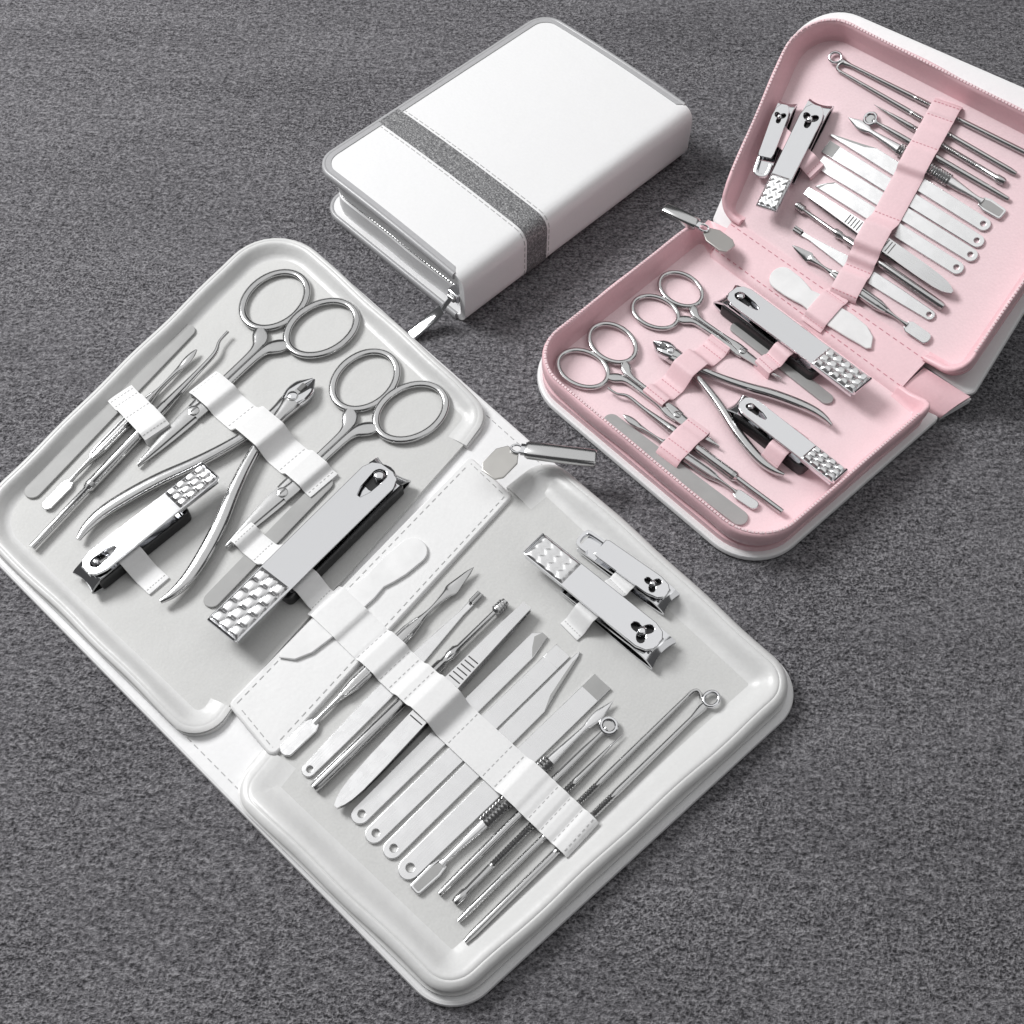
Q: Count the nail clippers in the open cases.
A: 8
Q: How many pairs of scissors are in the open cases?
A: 4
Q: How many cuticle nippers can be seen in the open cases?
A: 2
